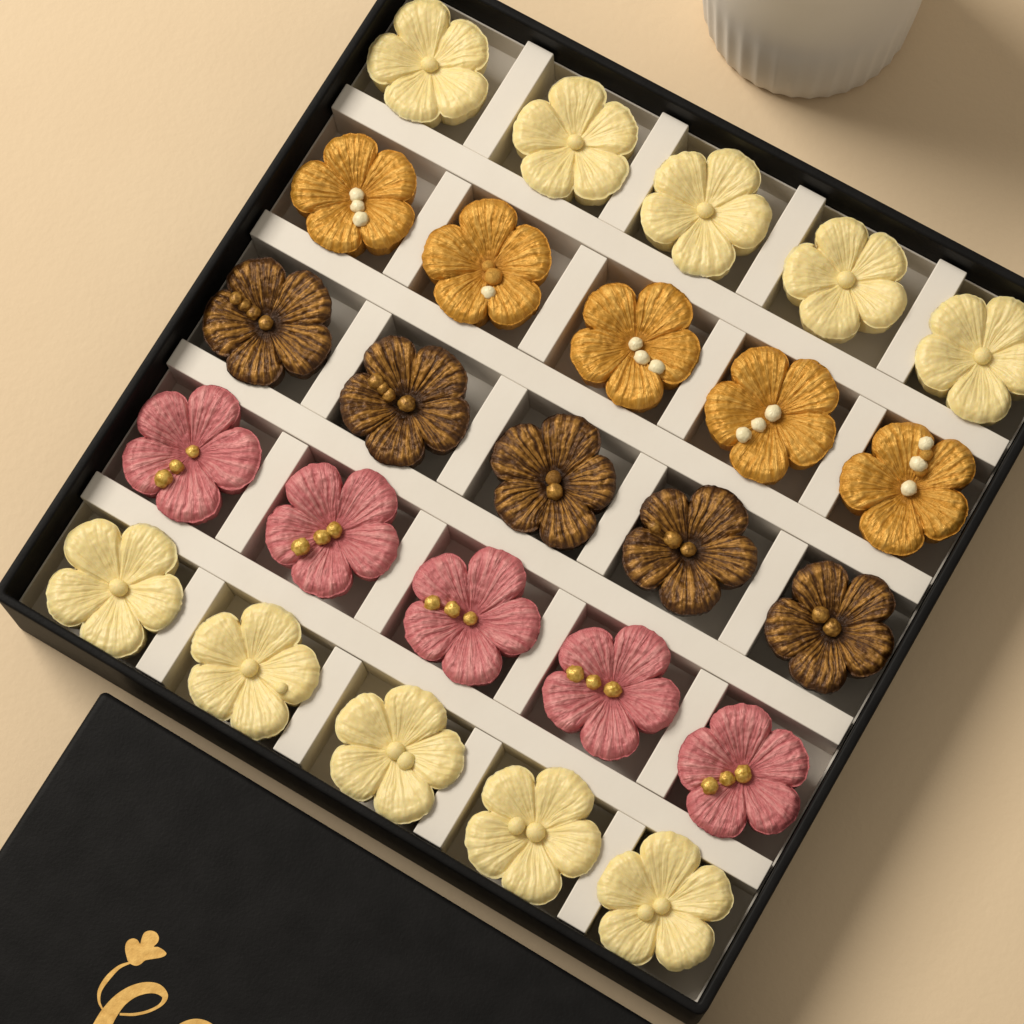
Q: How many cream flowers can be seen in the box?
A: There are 10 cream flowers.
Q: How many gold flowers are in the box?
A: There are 5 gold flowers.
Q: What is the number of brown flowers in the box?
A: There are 5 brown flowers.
